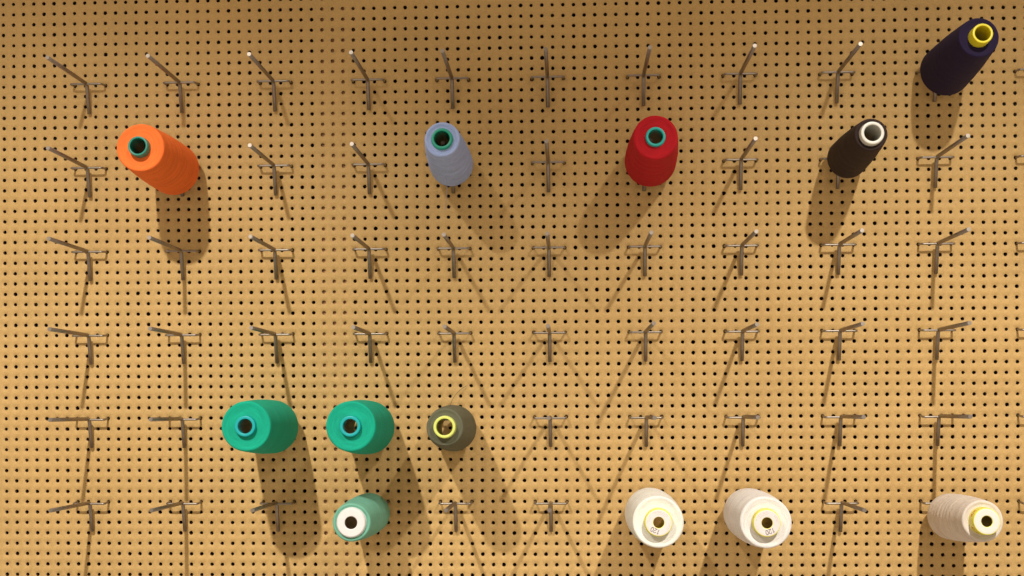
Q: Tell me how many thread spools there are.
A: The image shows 12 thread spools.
